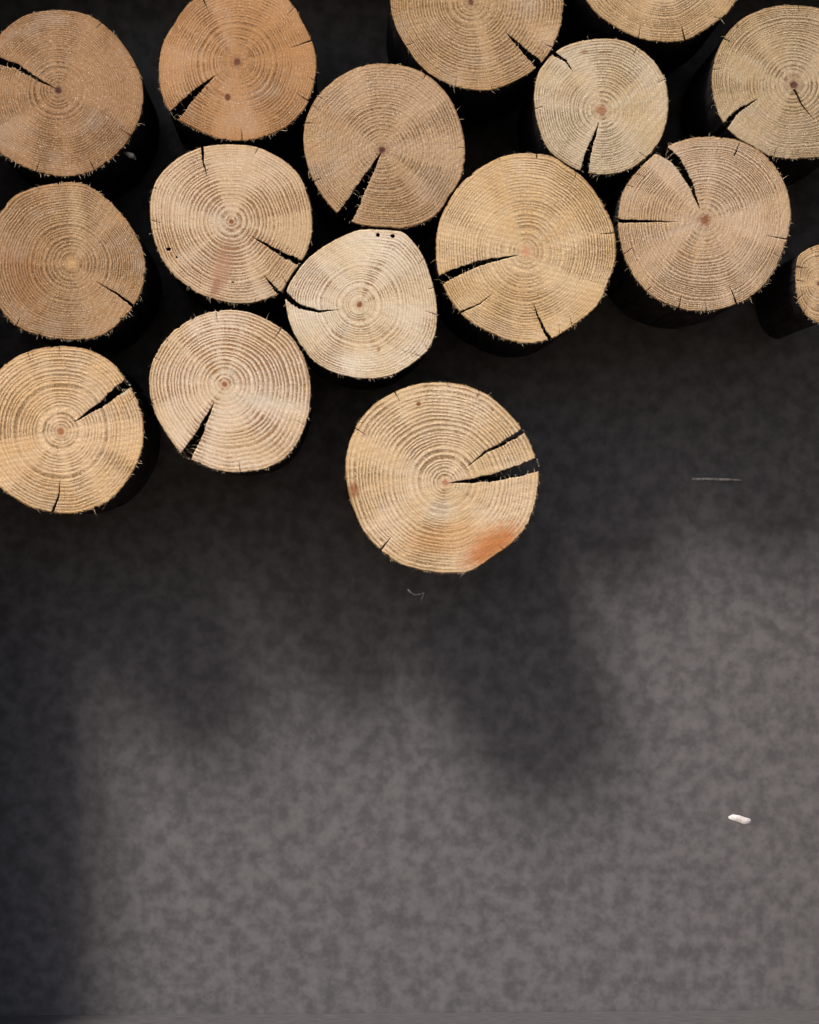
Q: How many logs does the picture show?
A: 16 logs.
